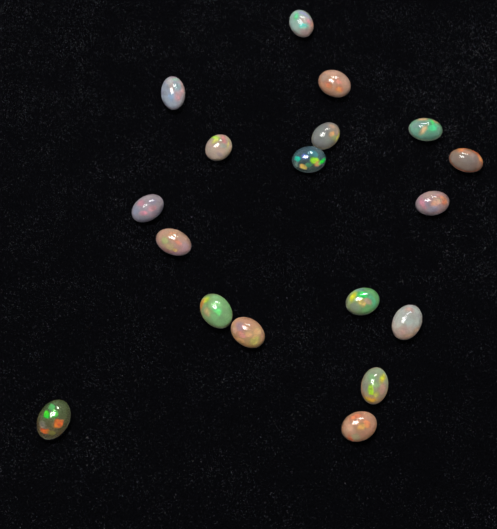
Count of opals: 18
